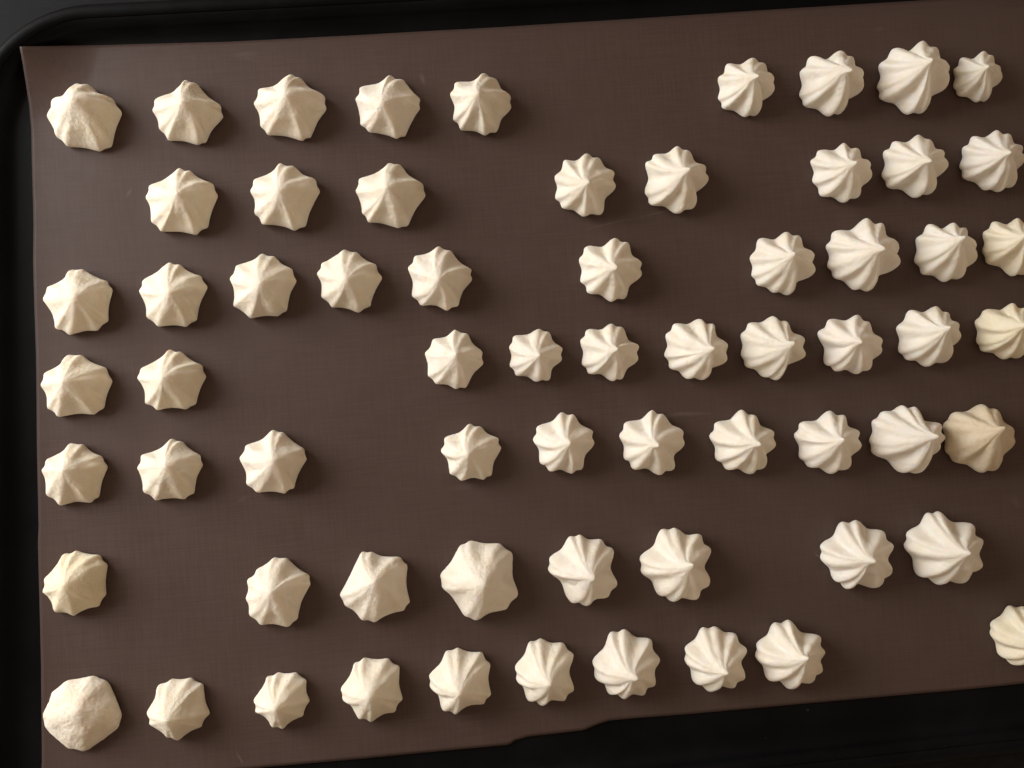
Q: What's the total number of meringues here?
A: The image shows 65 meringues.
